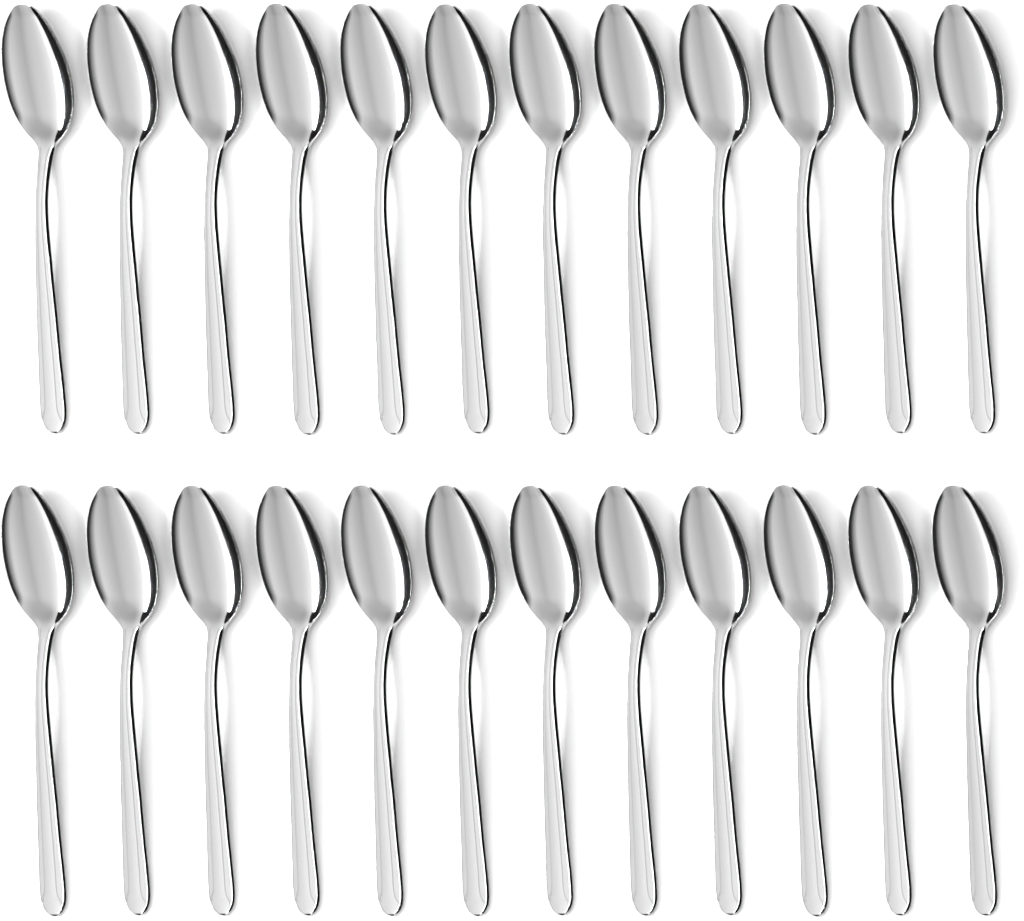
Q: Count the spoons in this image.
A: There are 24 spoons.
